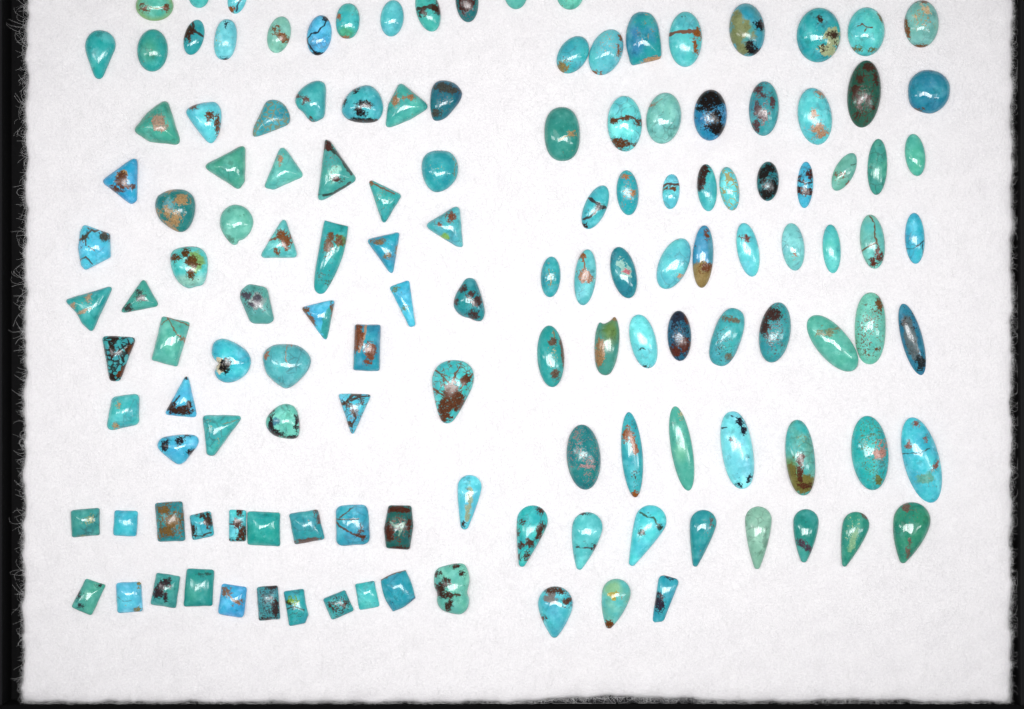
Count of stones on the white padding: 138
